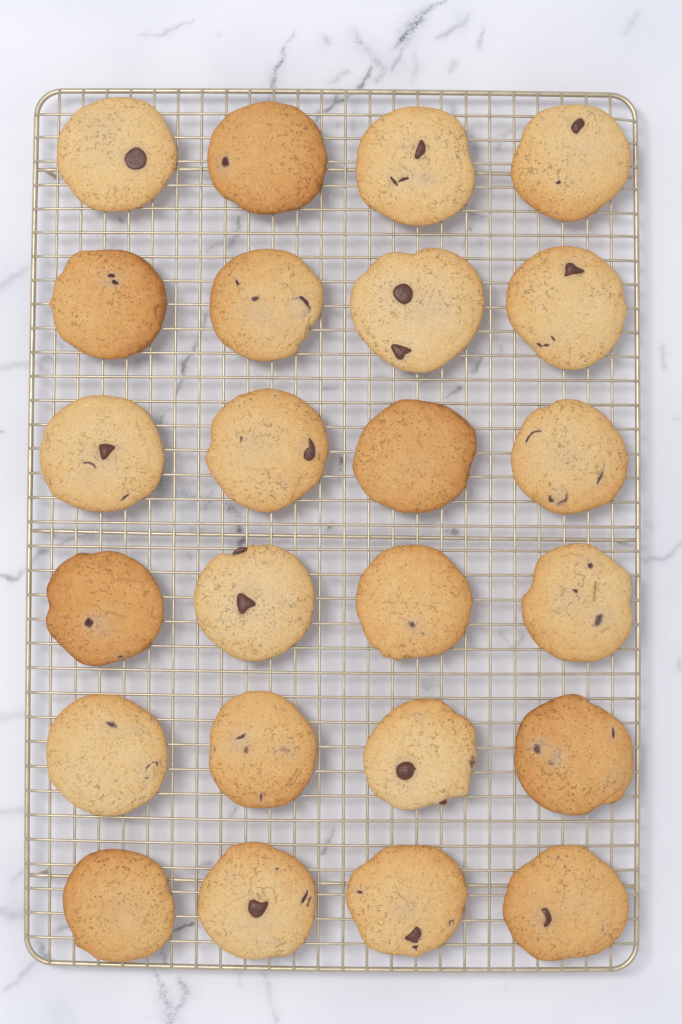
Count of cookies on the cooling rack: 24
